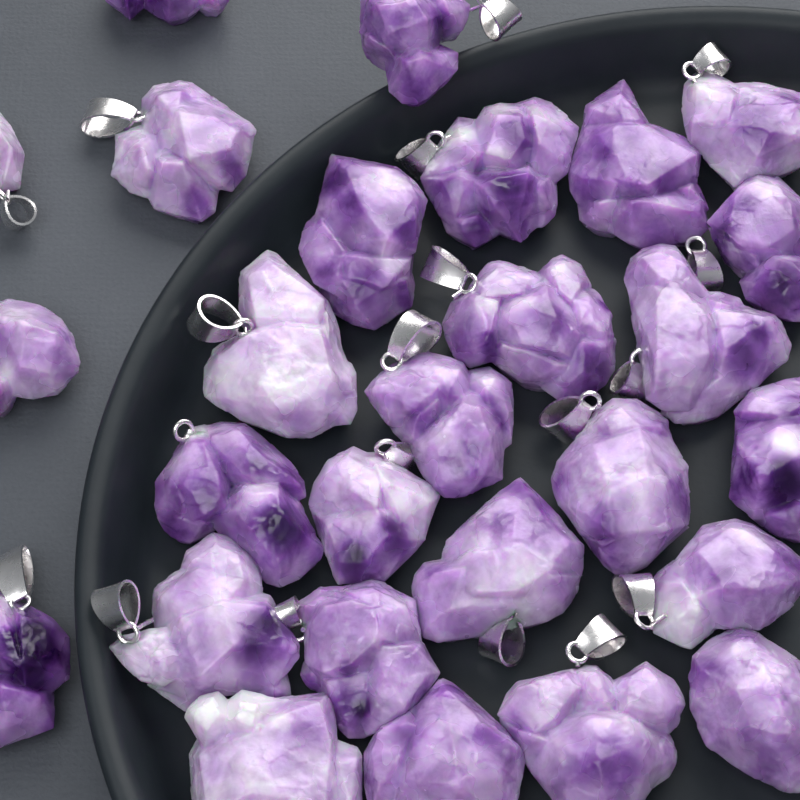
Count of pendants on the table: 27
